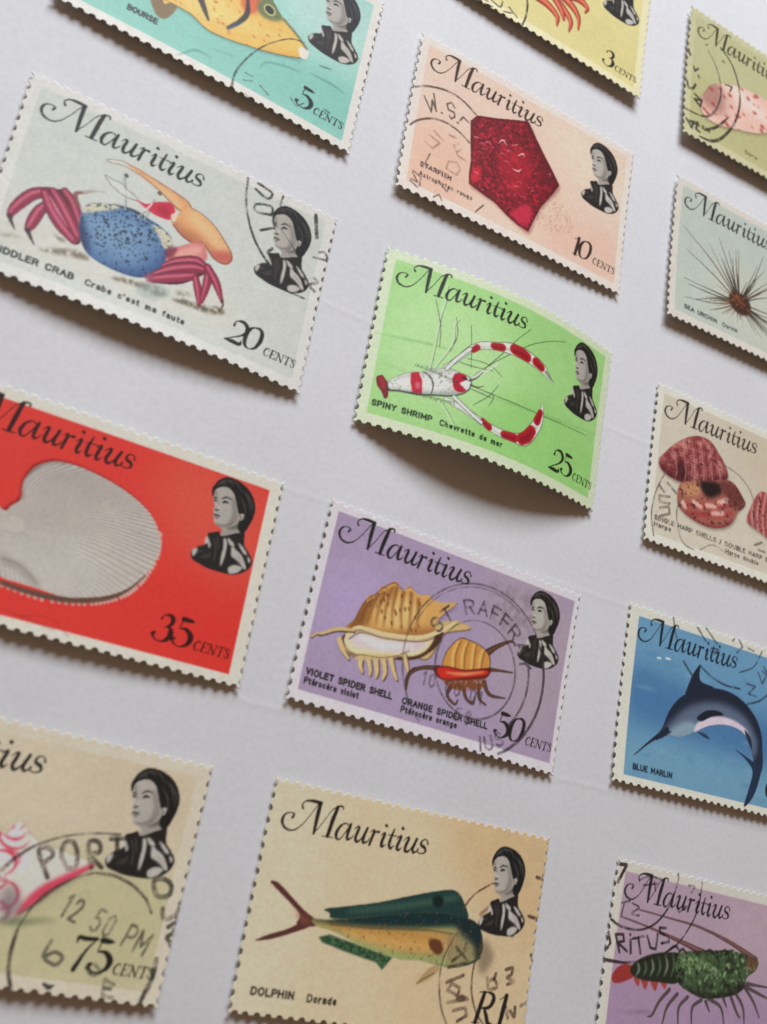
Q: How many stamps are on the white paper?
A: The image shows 14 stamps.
